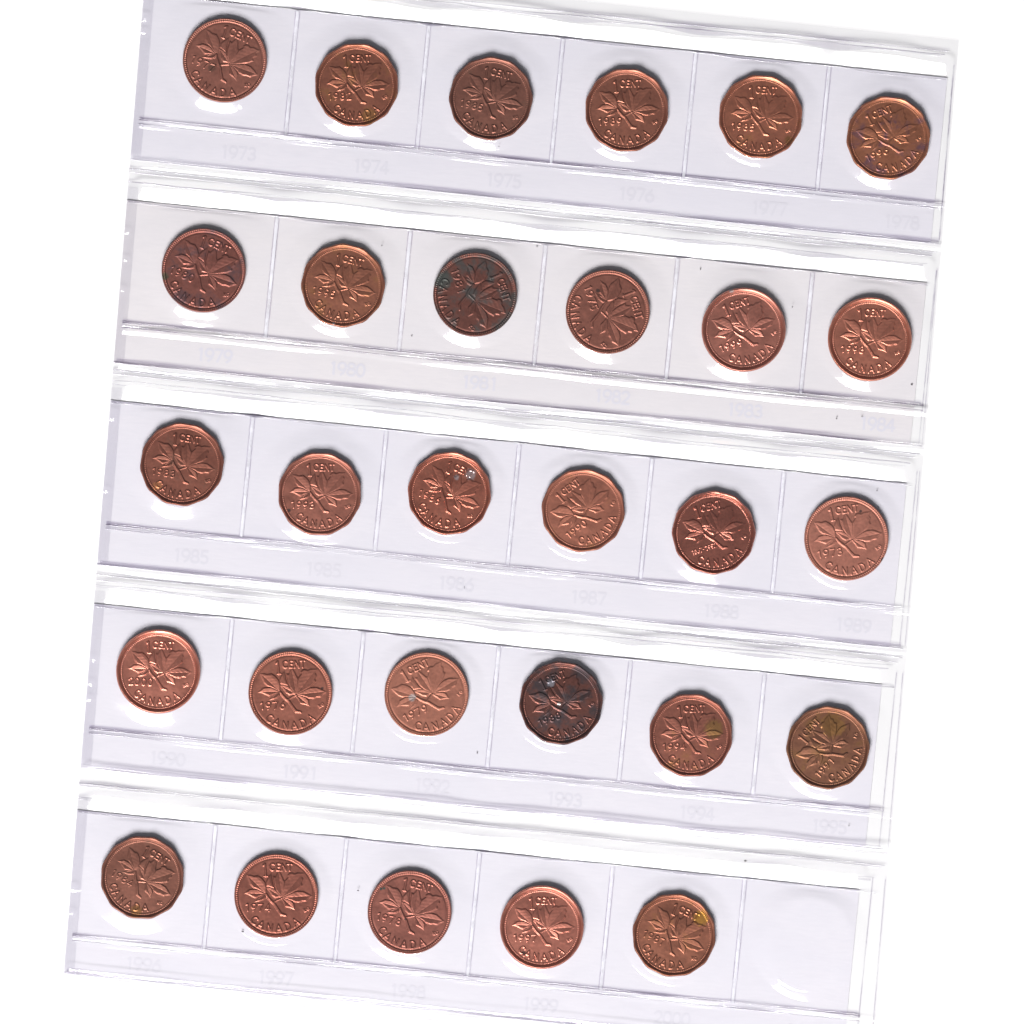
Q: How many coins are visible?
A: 29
